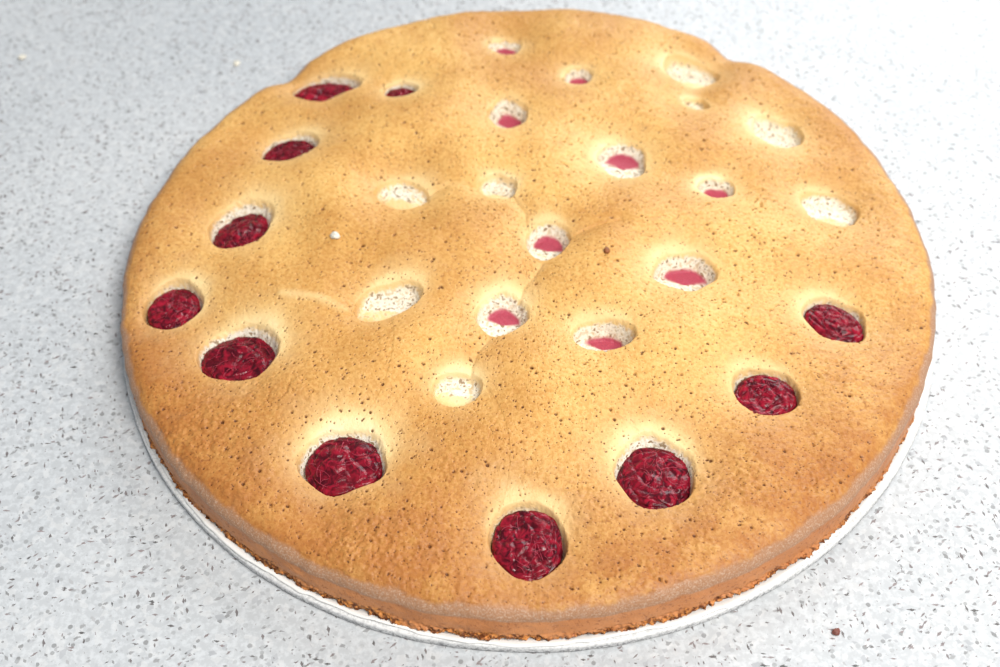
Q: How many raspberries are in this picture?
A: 11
